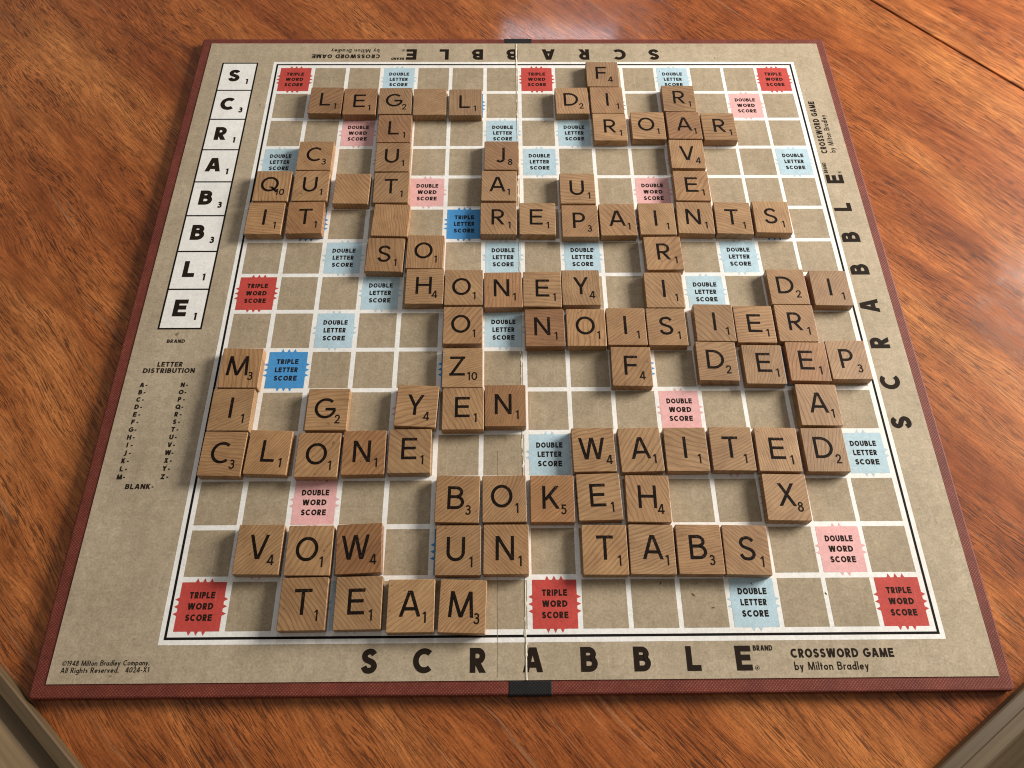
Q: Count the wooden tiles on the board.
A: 98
